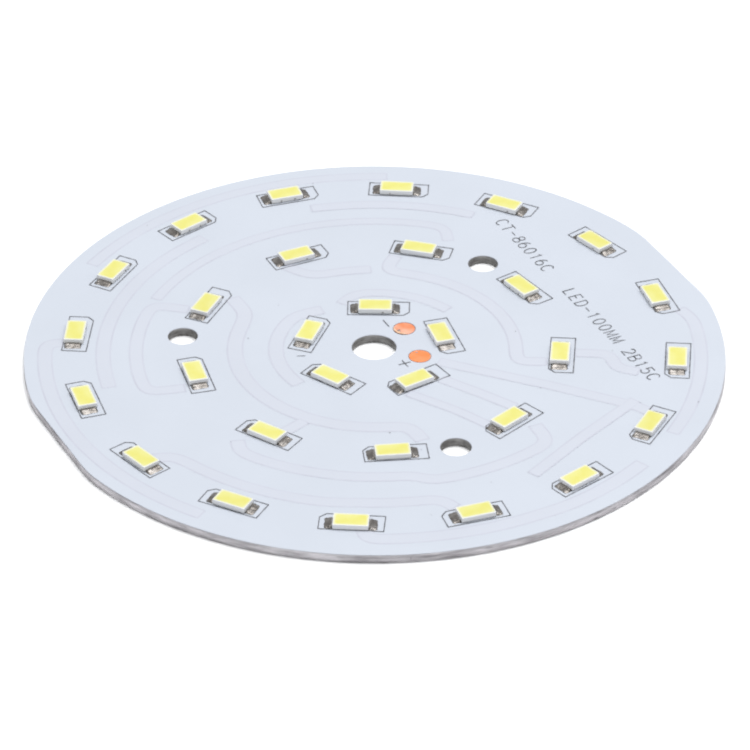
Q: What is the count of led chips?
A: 30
